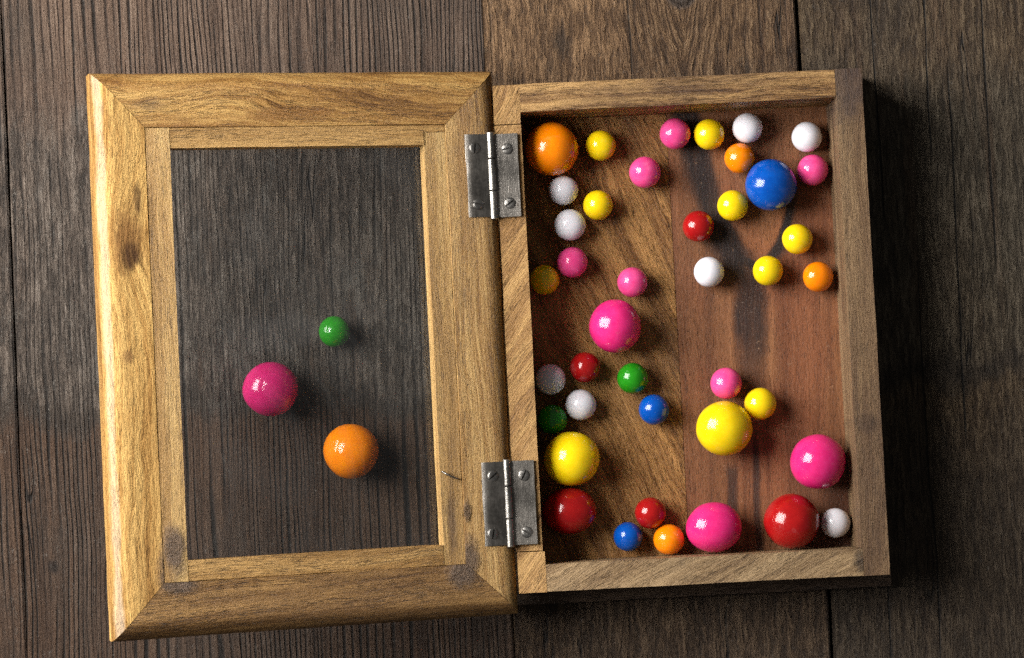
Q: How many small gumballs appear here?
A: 33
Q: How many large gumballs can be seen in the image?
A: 11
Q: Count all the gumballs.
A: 44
